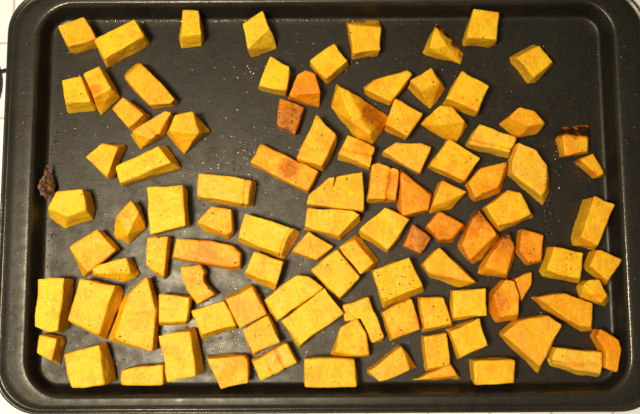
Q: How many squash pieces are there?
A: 102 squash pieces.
